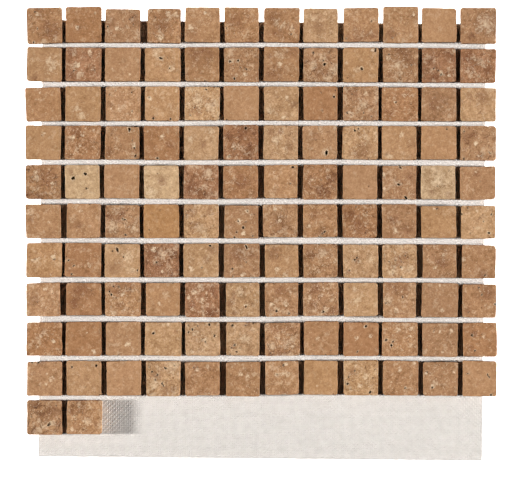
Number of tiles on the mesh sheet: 122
